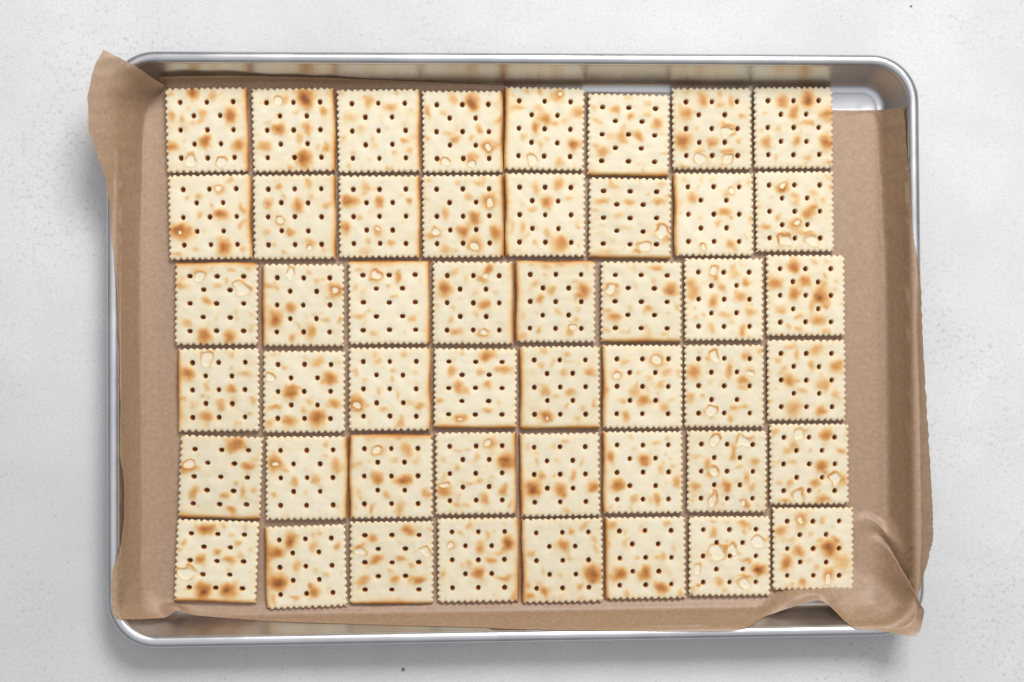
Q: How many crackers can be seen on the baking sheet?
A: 48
